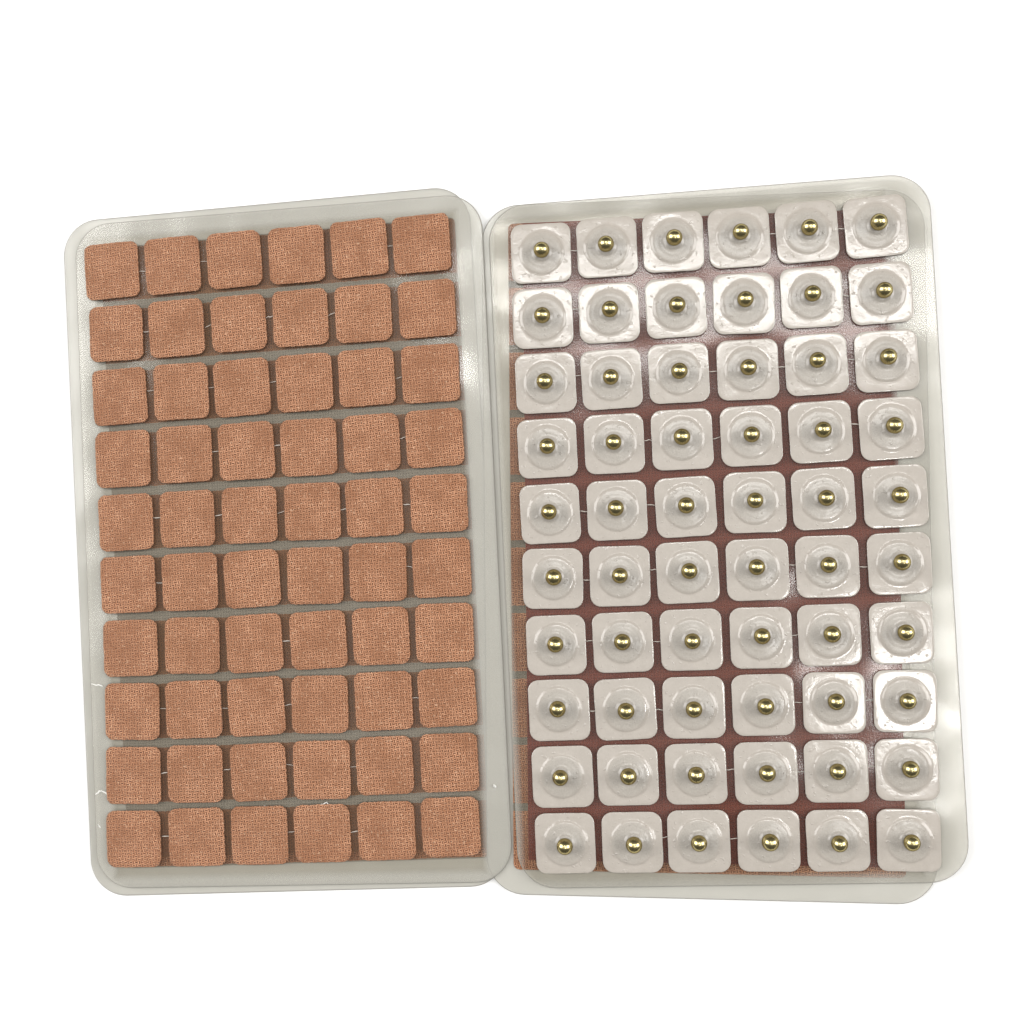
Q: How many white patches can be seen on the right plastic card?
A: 60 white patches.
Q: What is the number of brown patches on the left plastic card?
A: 60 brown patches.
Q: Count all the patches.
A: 120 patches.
